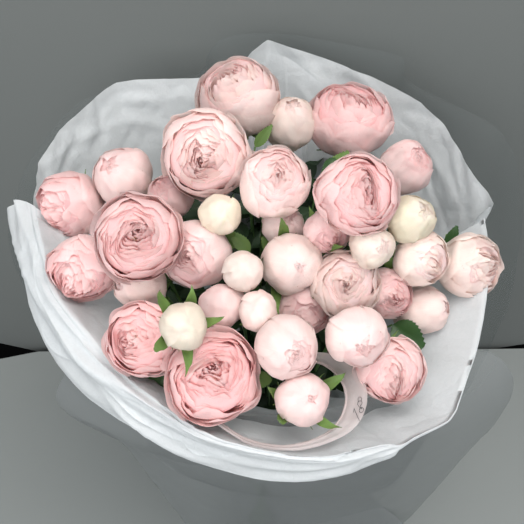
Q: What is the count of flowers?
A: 36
